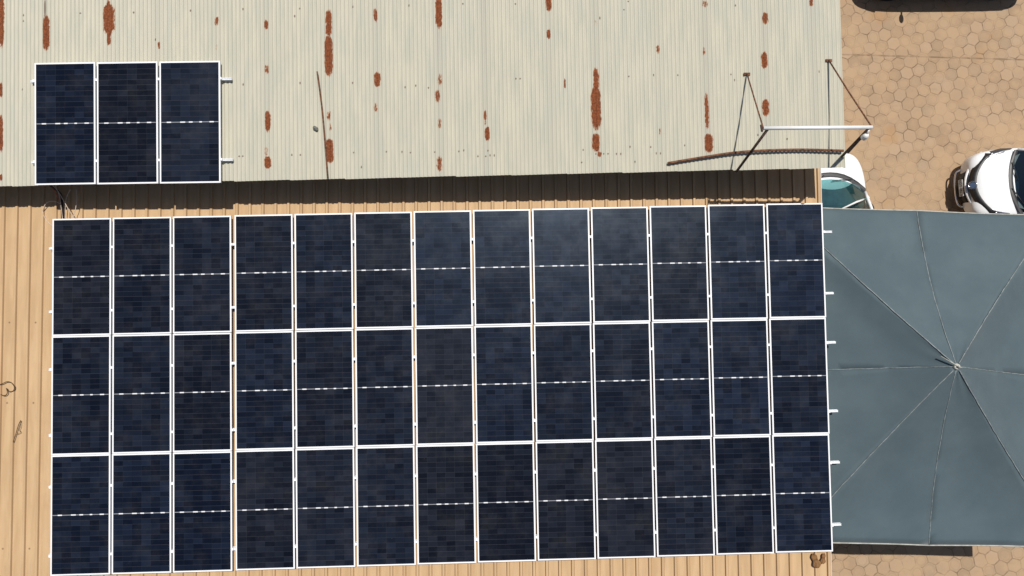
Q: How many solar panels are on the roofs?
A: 42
